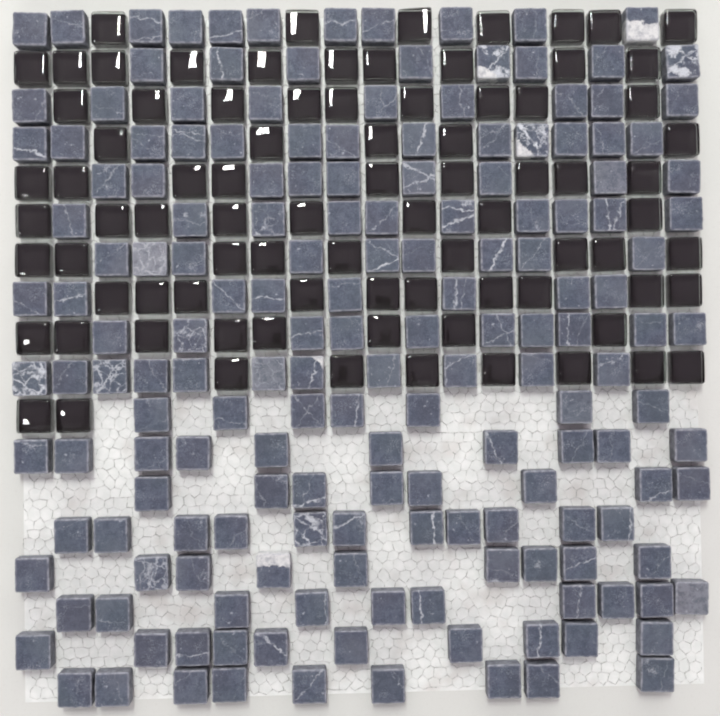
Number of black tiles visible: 84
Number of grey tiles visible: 172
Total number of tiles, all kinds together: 256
